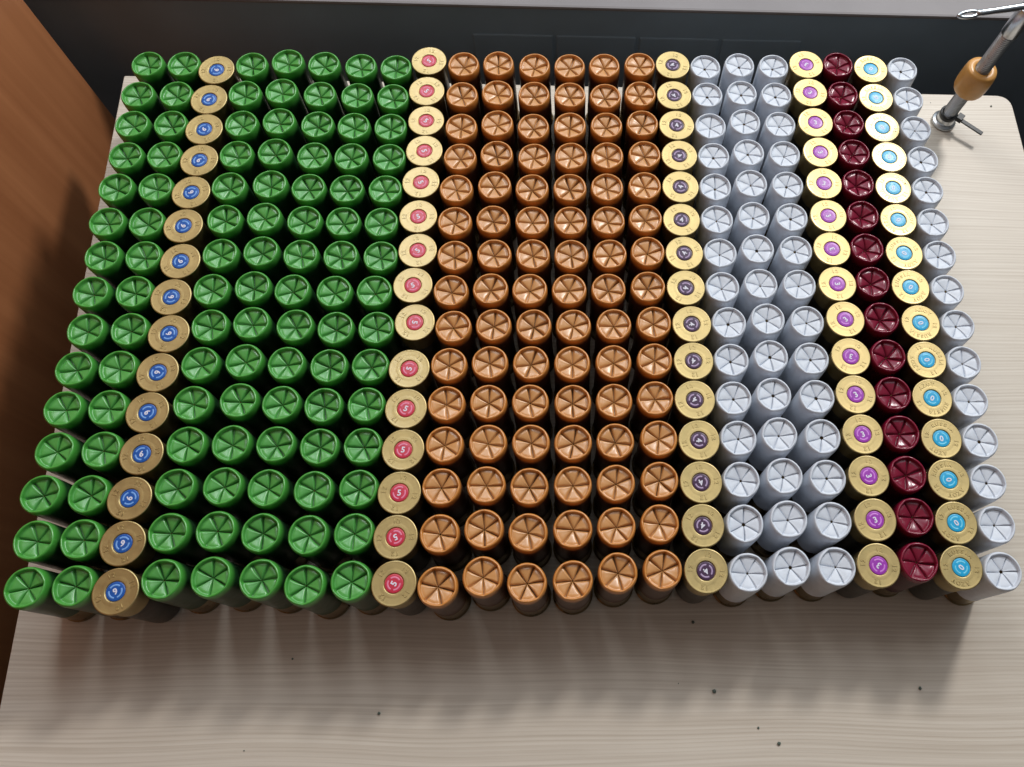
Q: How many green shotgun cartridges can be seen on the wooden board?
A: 105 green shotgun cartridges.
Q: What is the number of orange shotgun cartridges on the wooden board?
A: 90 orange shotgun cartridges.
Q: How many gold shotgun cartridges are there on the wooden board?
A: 75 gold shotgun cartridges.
